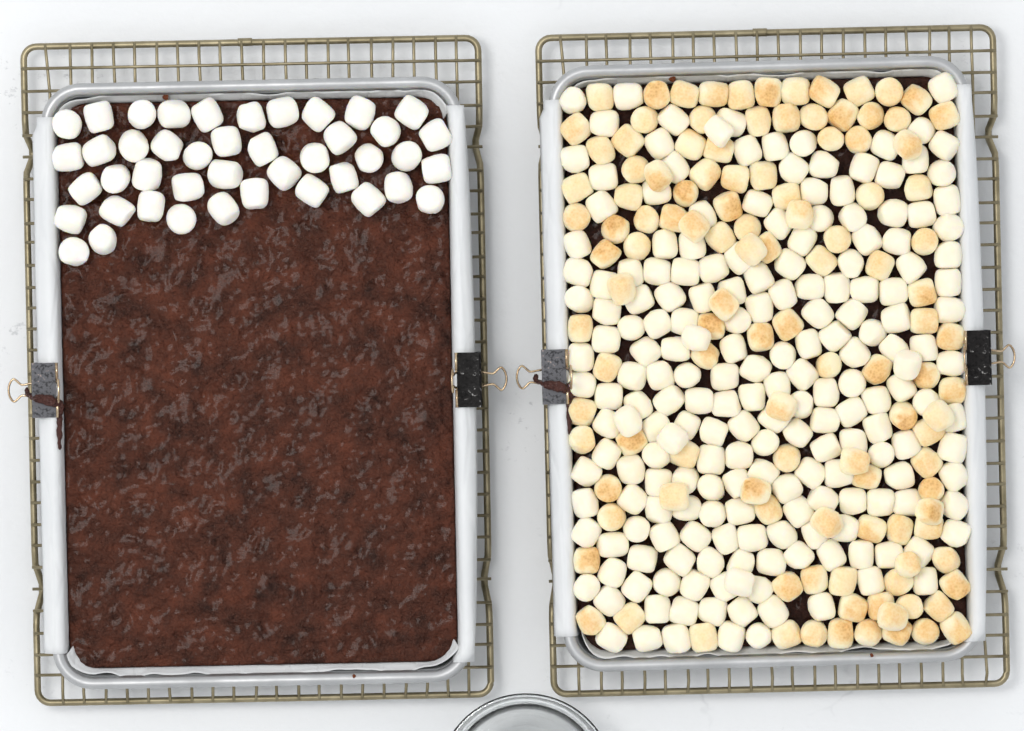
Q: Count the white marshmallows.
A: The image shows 43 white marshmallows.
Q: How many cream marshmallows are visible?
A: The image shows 200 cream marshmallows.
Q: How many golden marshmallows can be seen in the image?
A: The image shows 117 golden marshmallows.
